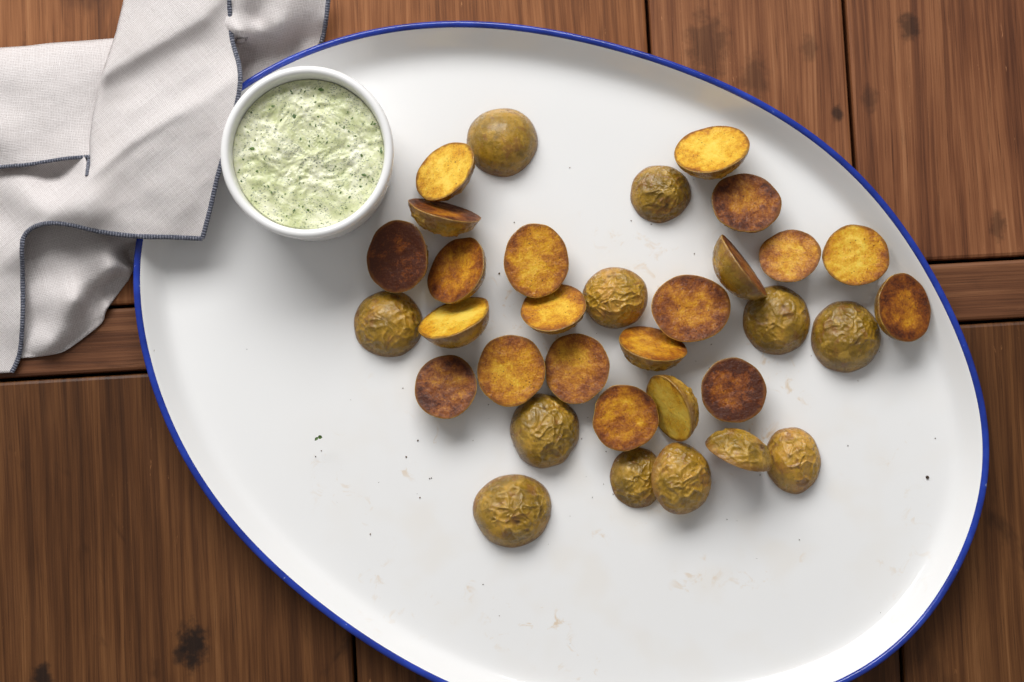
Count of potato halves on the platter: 33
